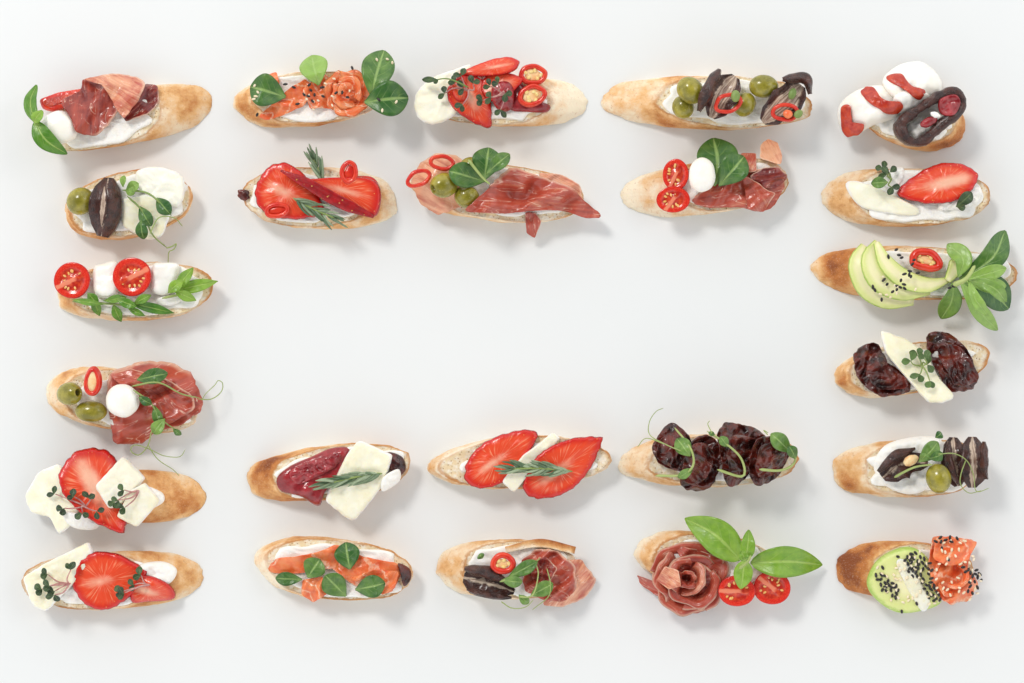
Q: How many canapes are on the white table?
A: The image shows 24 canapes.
